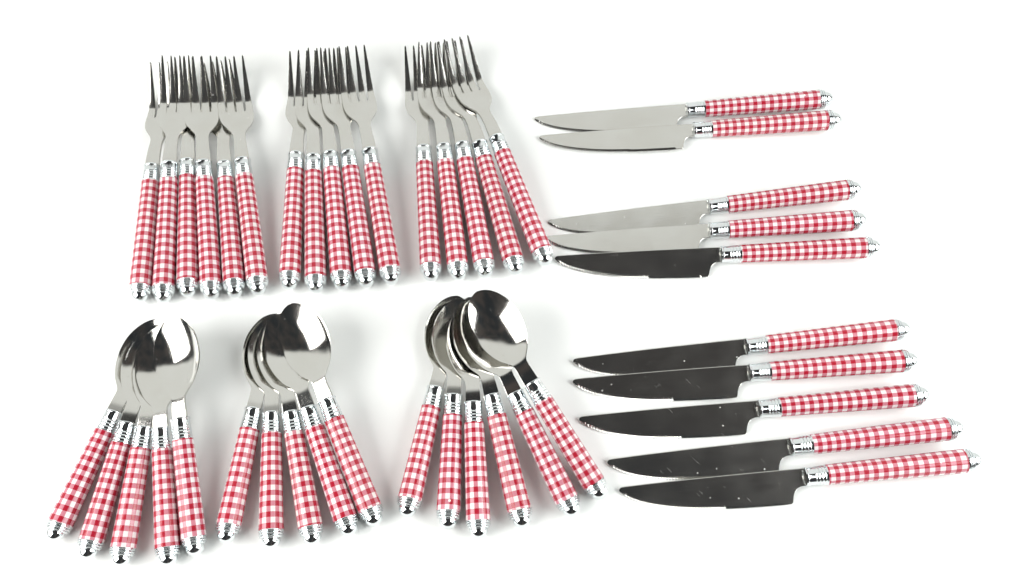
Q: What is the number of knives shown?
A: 10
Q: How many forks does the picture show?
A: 16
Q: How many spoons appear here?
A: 16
